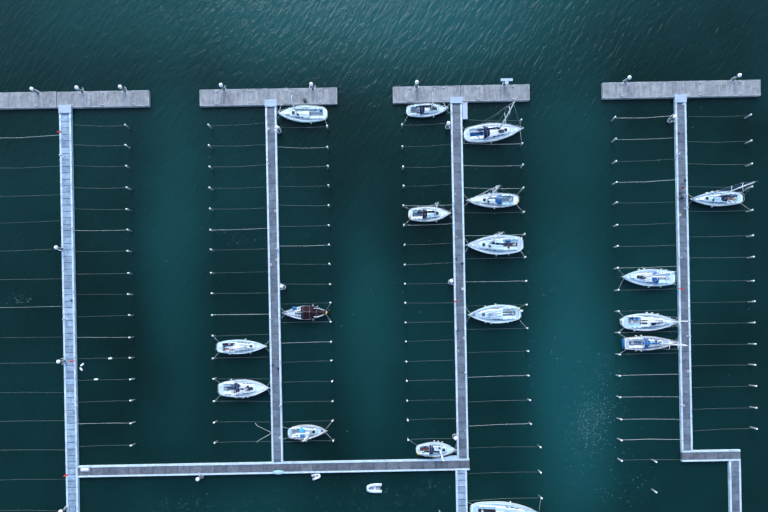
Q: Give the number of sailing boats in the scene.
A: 17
